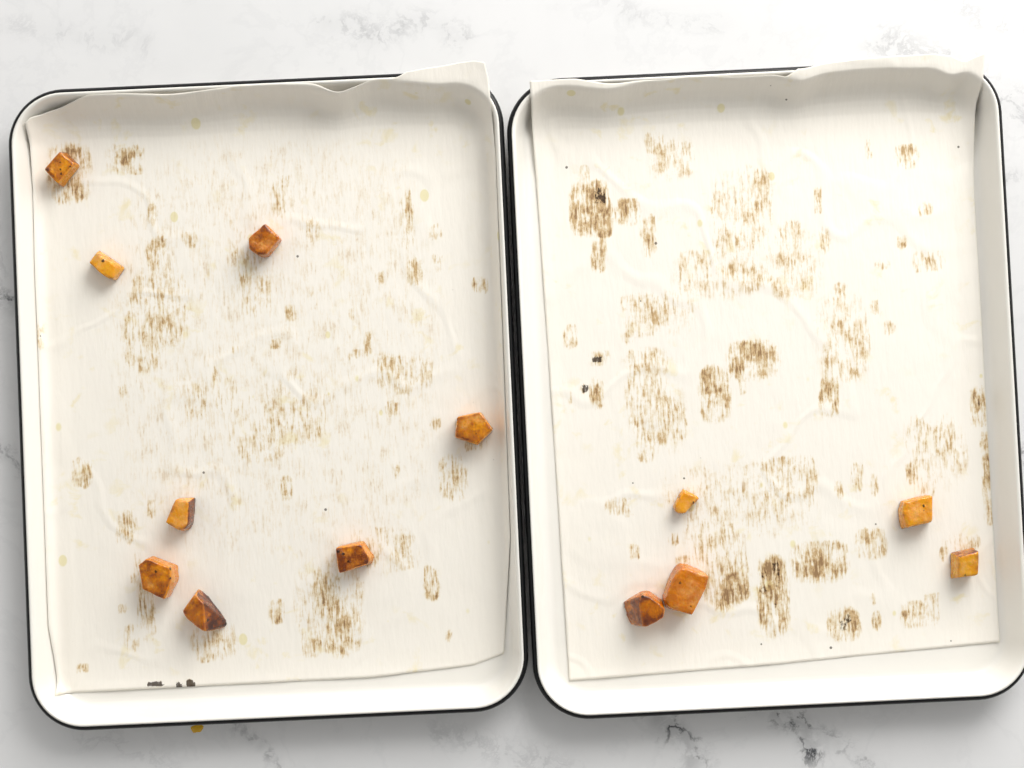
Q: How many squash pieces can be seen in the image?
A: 13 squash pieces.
